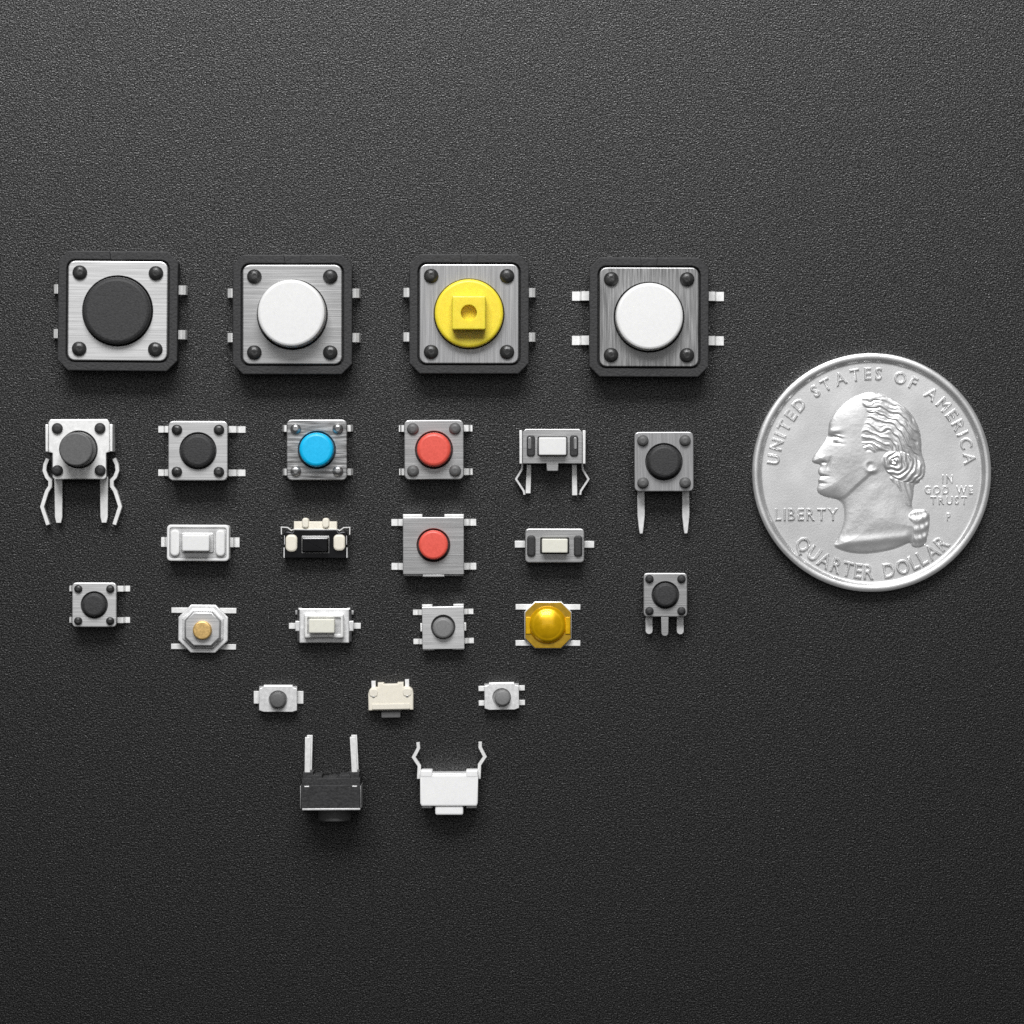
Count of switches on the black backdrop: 25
